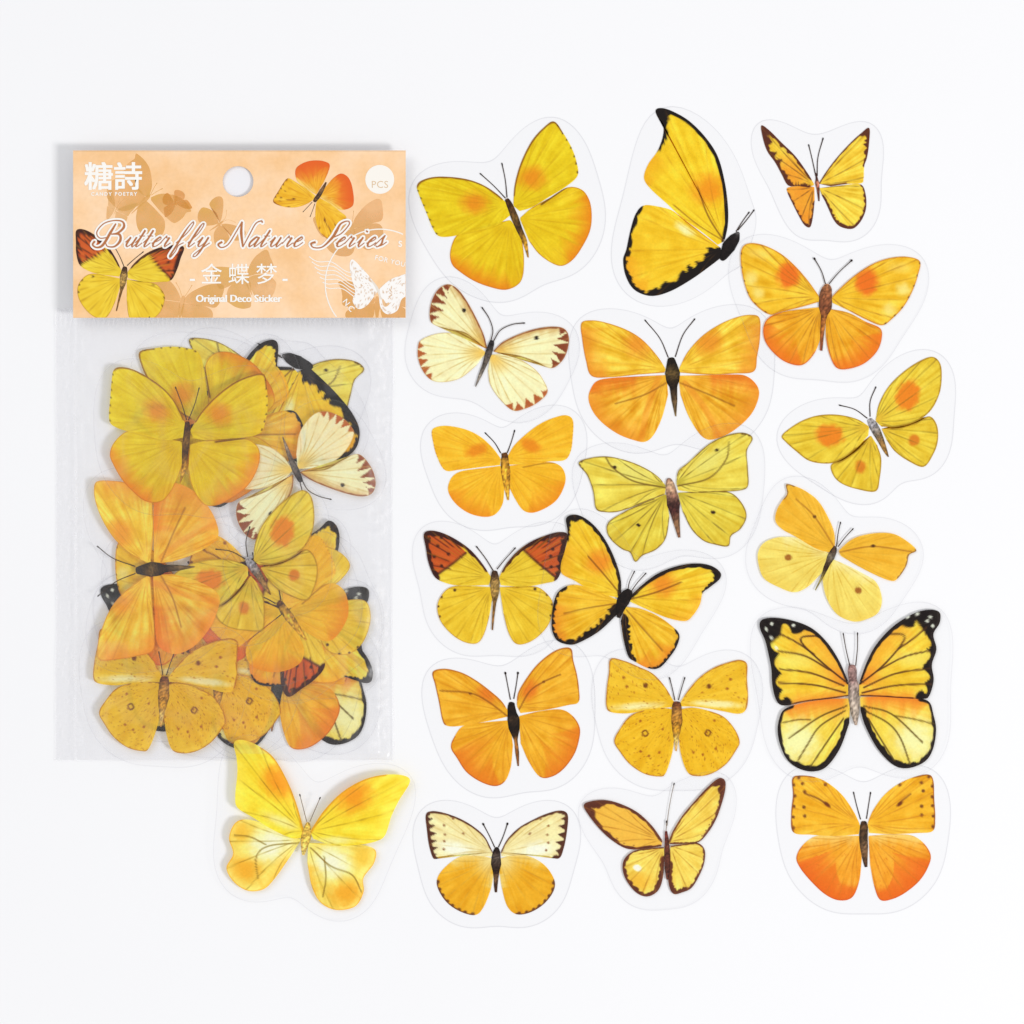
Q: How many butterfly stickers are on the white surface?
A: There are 37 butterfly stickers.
